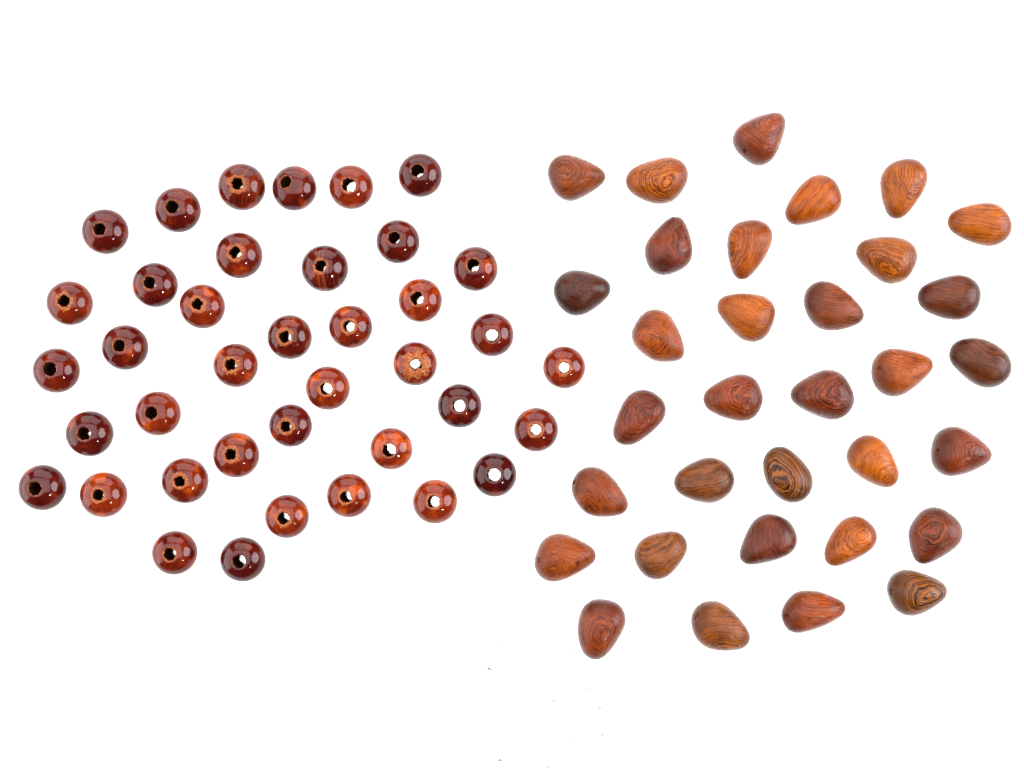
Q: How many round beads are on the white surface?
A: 39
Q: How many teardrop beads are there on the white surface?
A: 33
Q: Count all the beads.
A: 72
